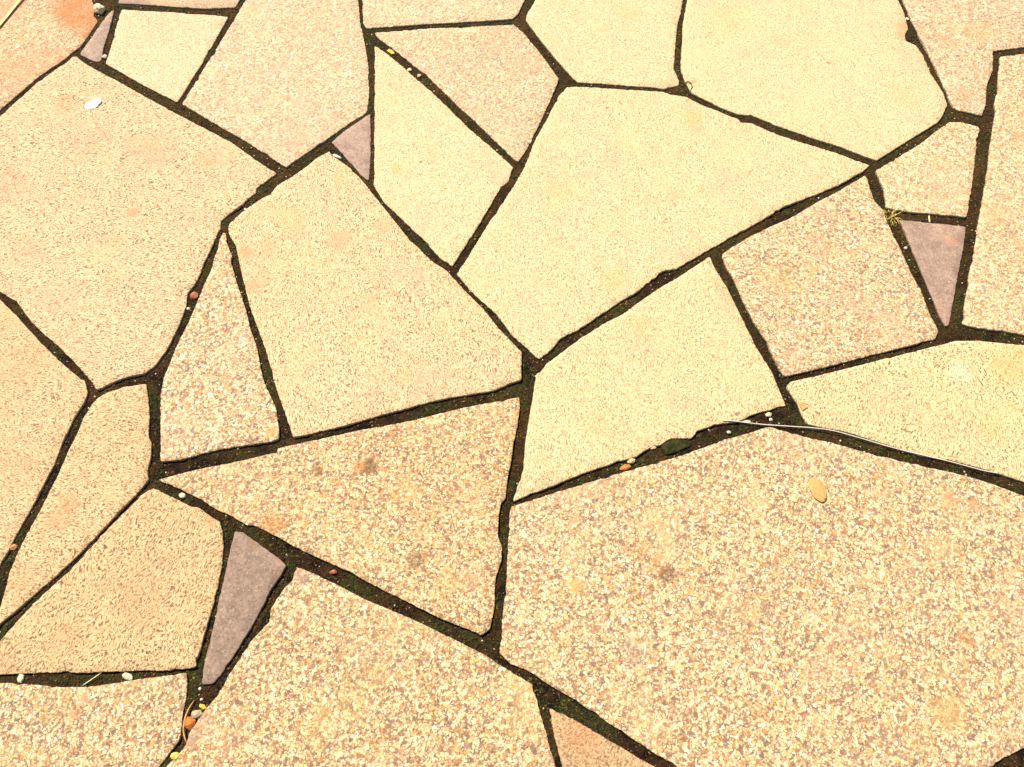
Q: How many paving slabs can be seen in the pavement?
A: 31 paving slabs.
